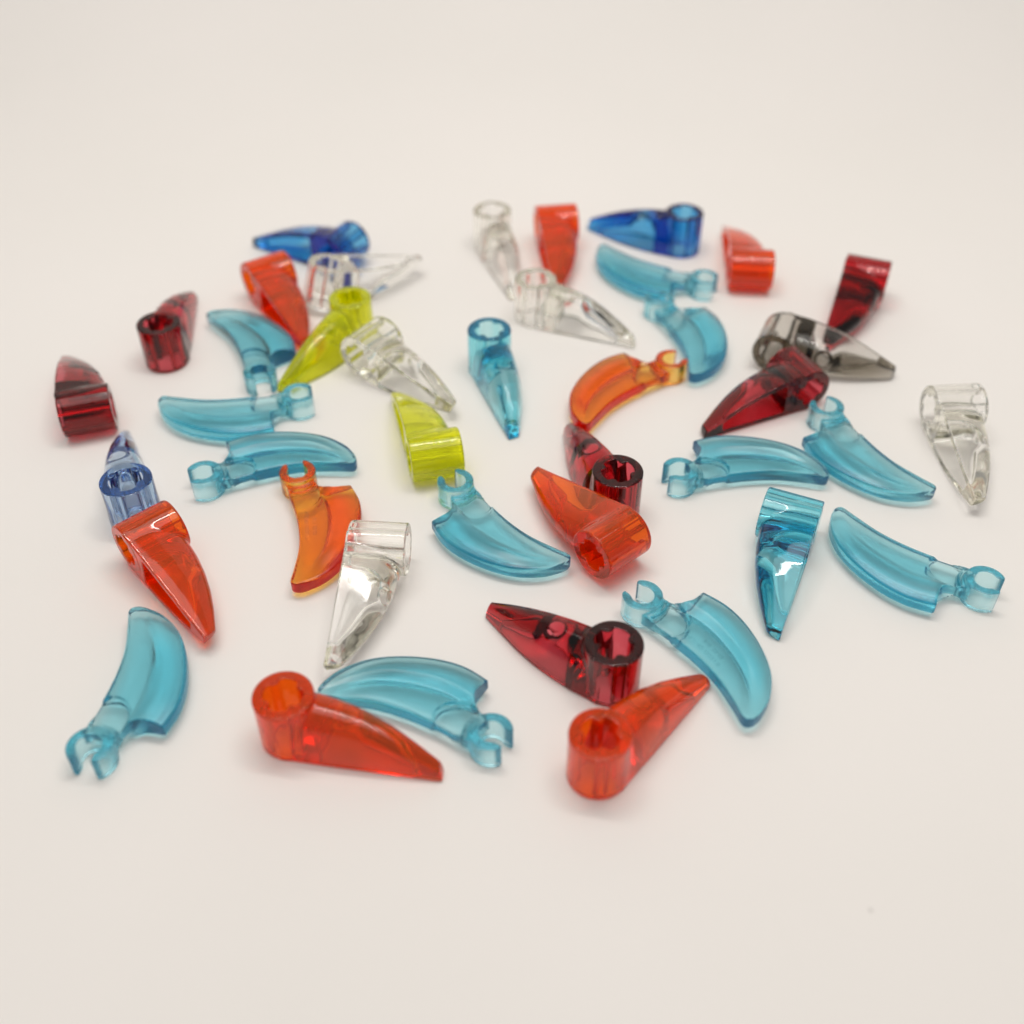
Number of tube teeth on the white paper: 27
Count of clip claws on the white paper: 14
